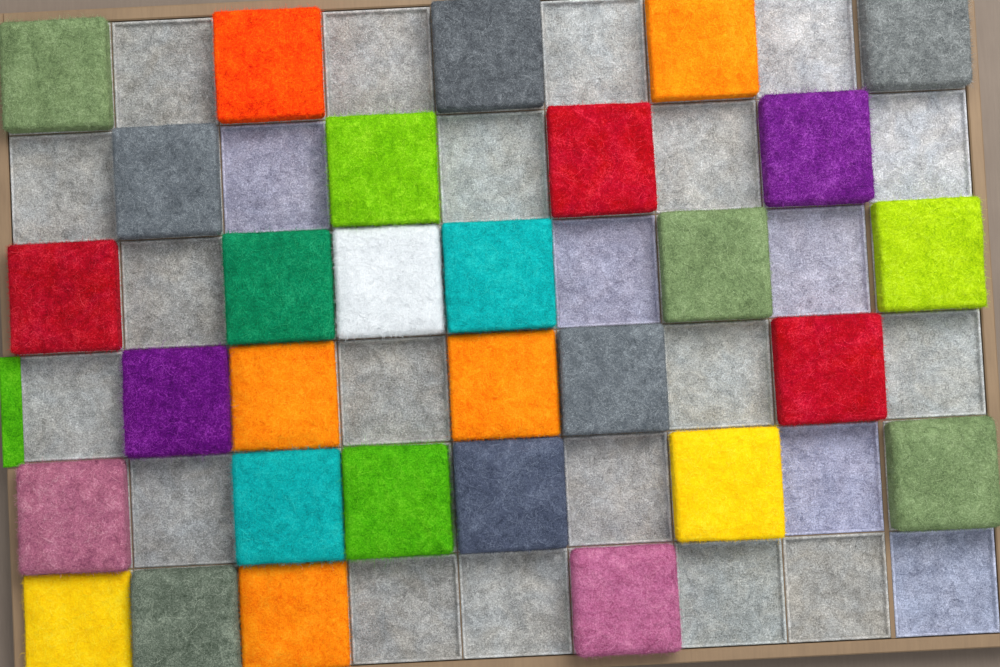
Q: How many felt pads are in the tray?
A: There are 30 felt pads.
